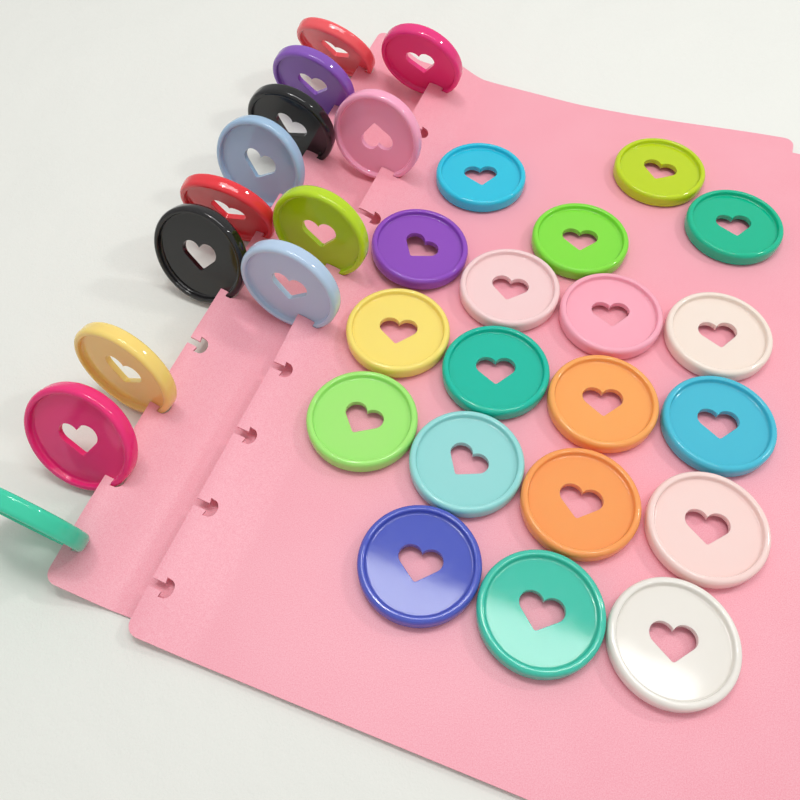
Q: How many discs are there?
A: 32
